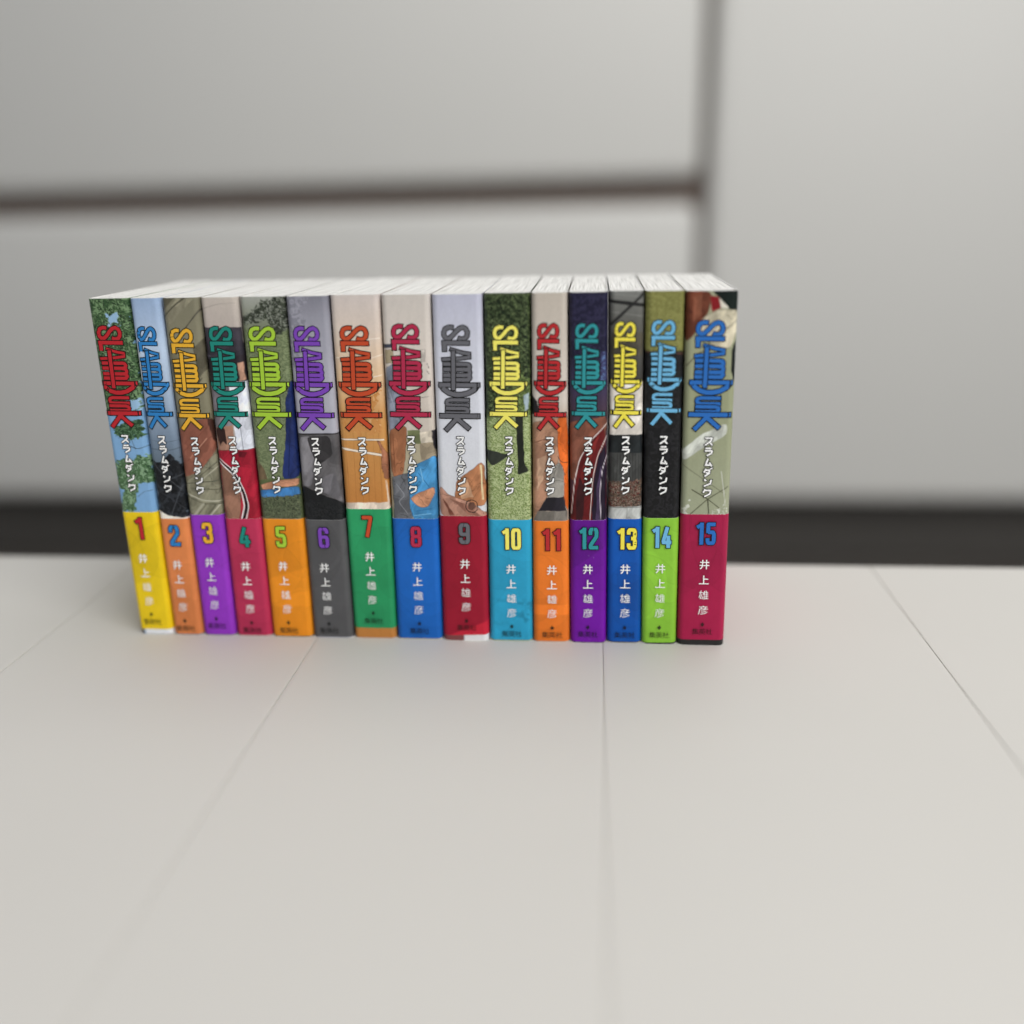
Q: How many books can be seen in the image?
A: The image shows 15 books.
